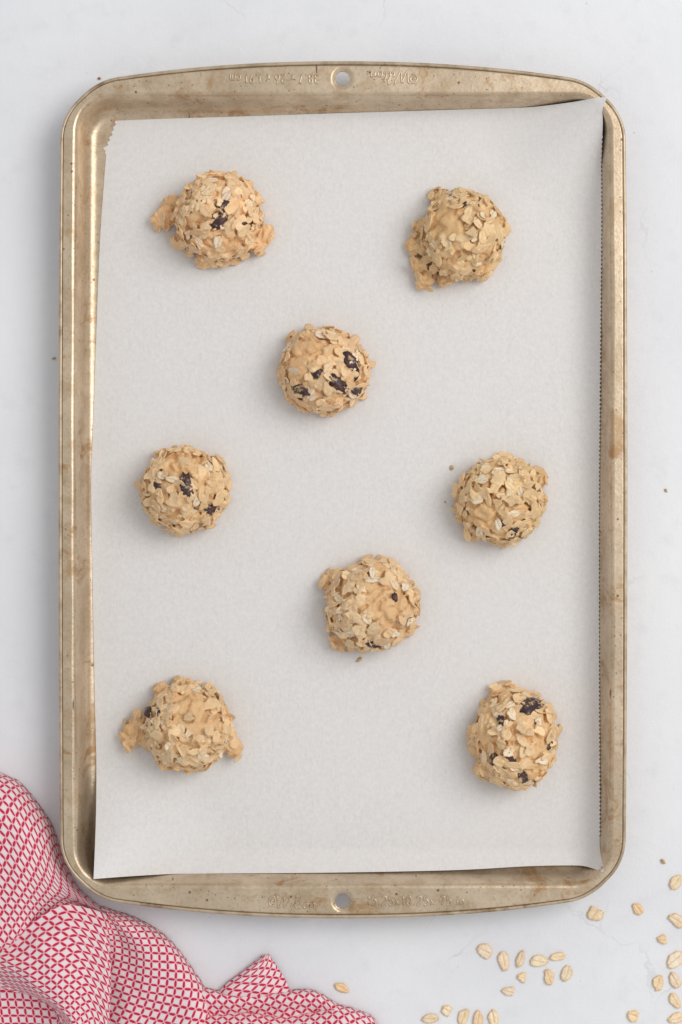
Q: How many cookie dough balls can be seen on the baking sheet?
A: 8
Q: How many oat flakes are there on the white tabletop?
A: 26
